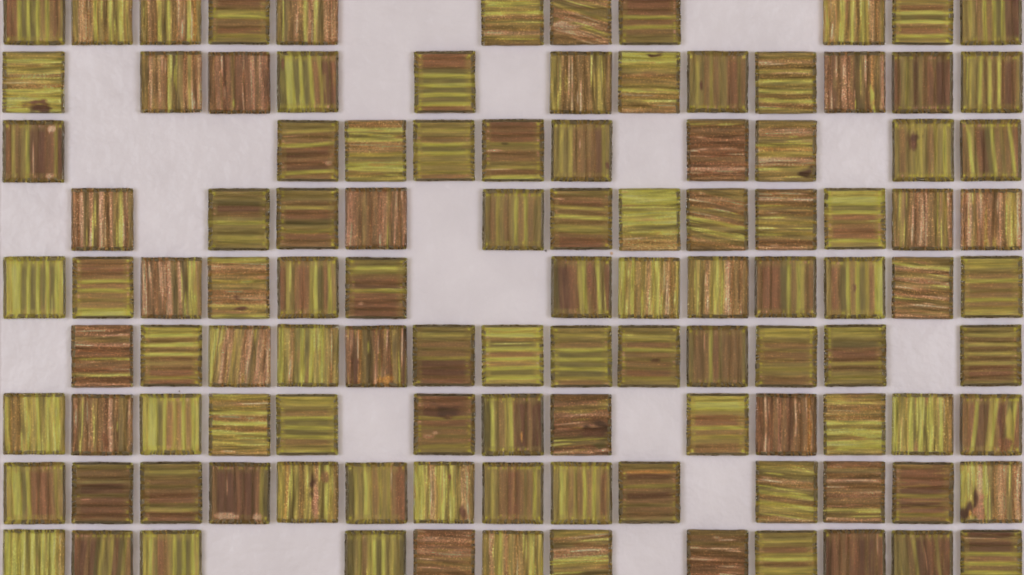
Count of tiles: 110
